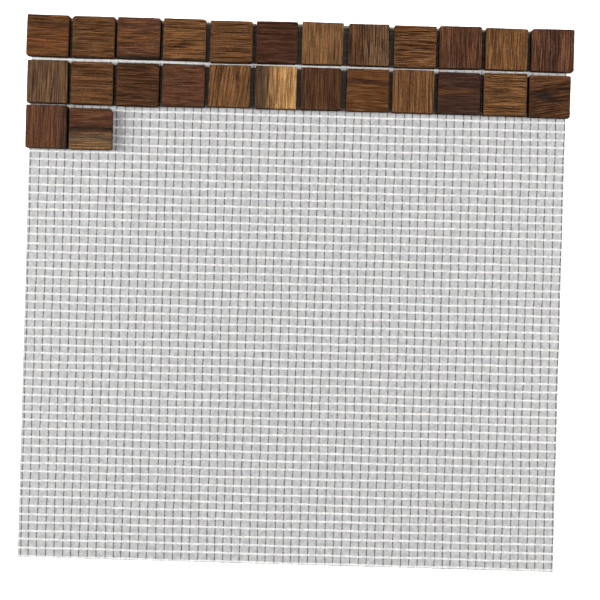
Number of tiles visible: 26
